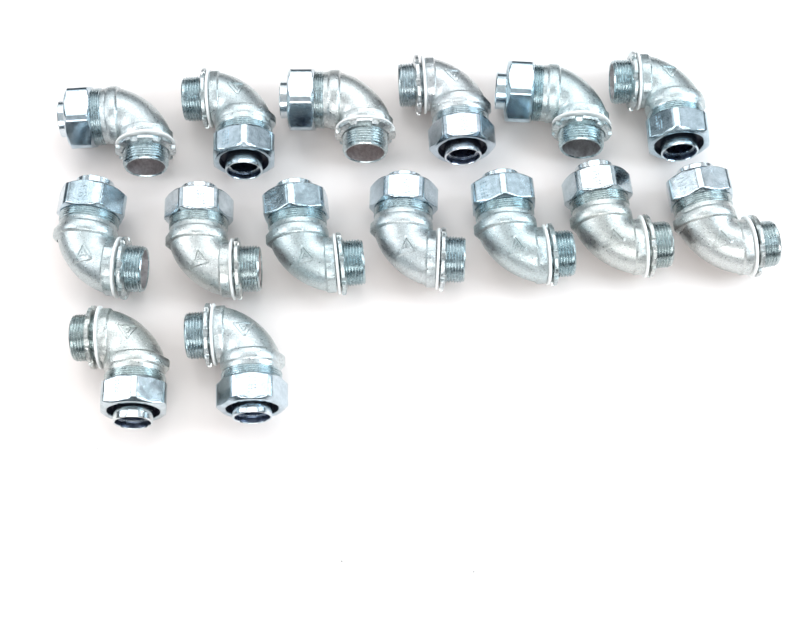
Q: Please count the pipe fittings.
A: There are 15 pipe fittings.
